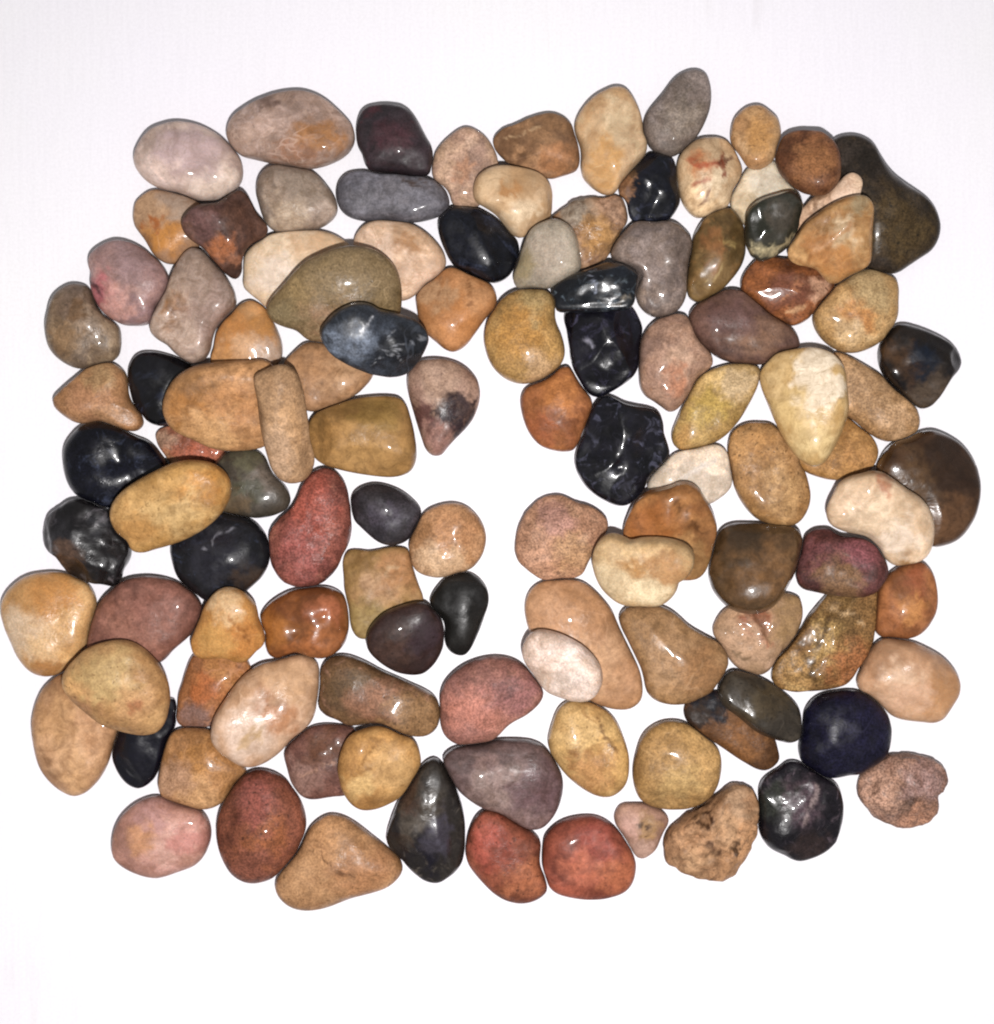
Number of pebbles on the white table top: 114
